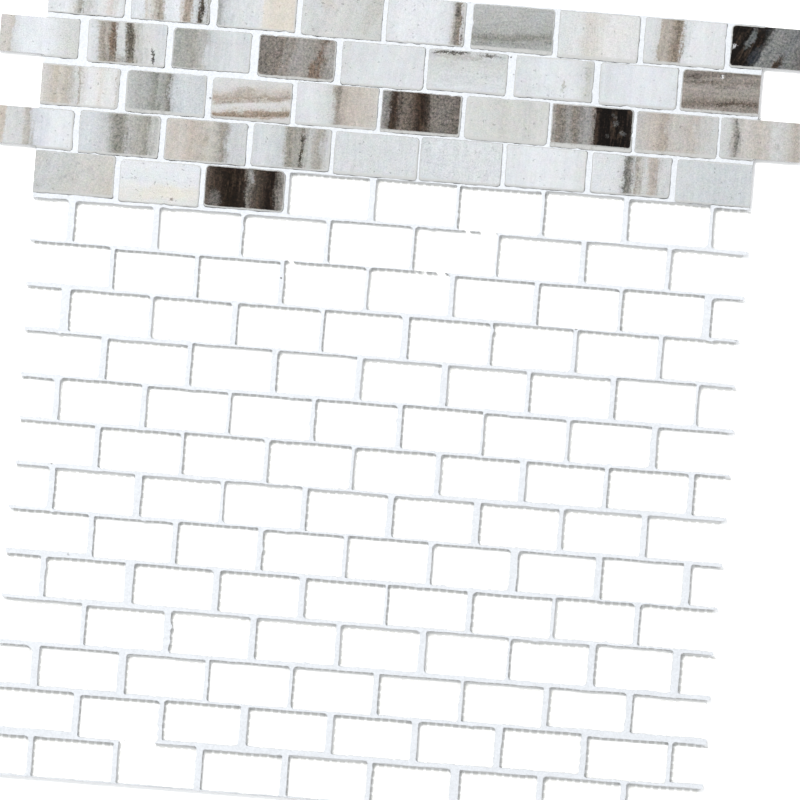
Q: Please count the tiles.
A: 39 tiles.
